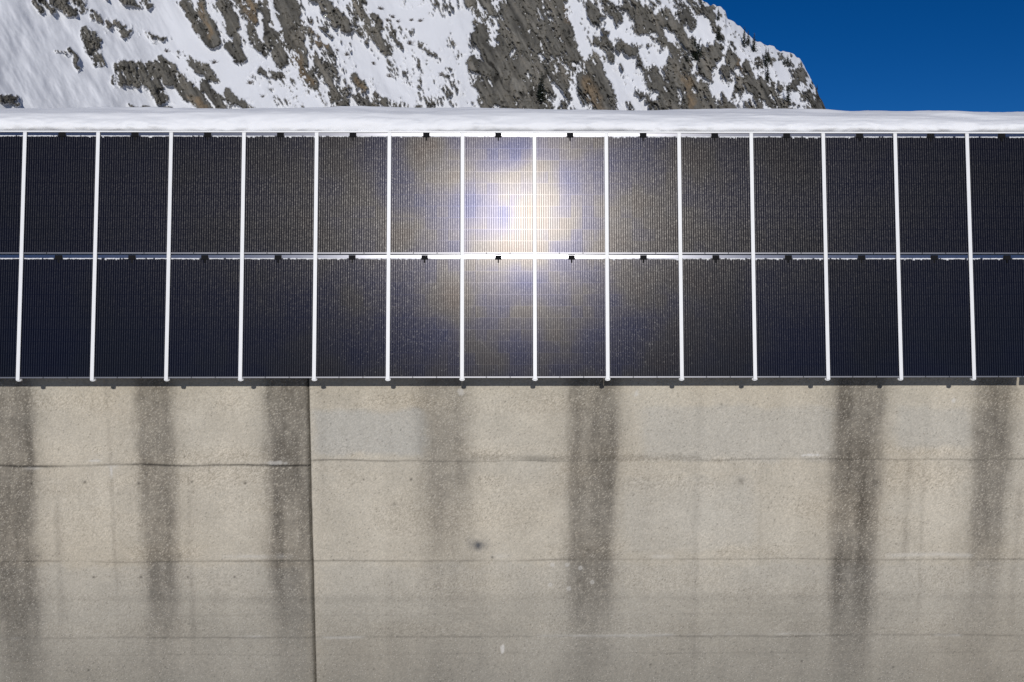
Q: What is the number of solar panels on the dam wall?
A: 30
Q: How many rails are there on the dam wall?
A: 14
